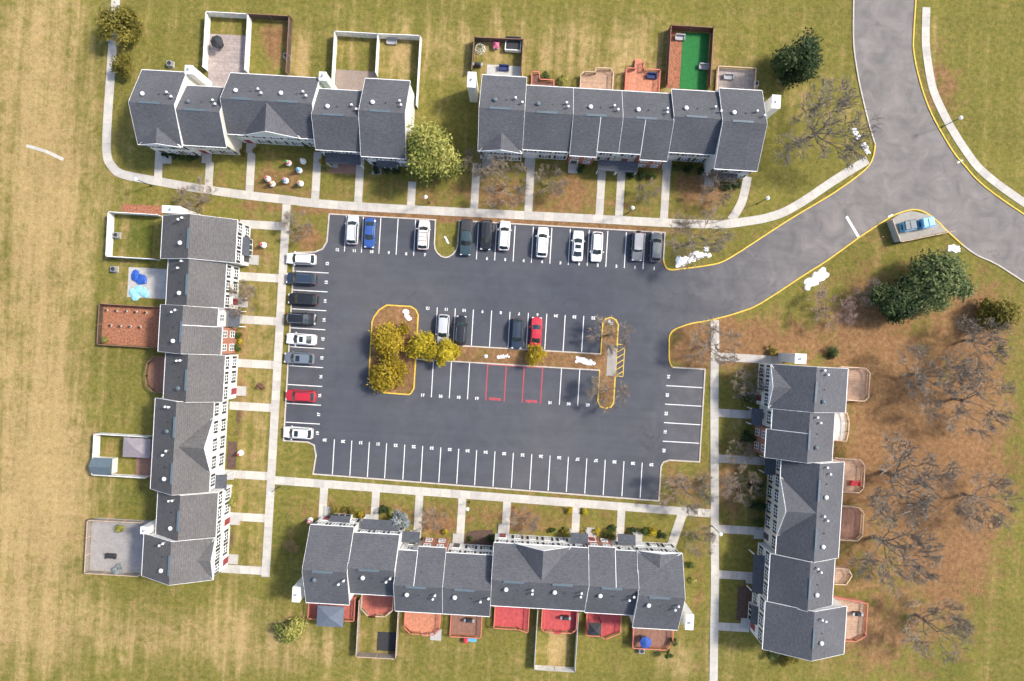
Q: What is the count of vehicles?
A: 23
